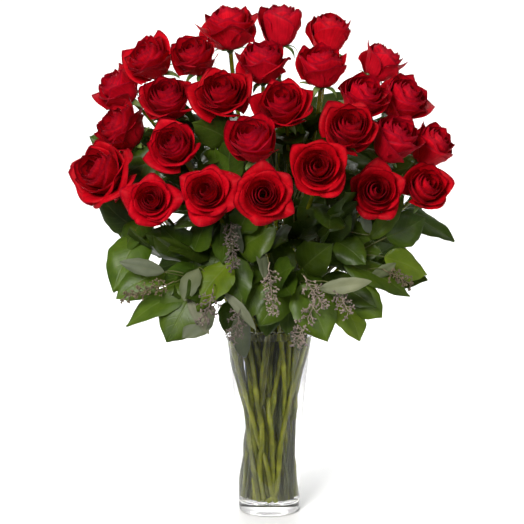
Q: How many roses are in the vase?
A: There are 27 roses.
